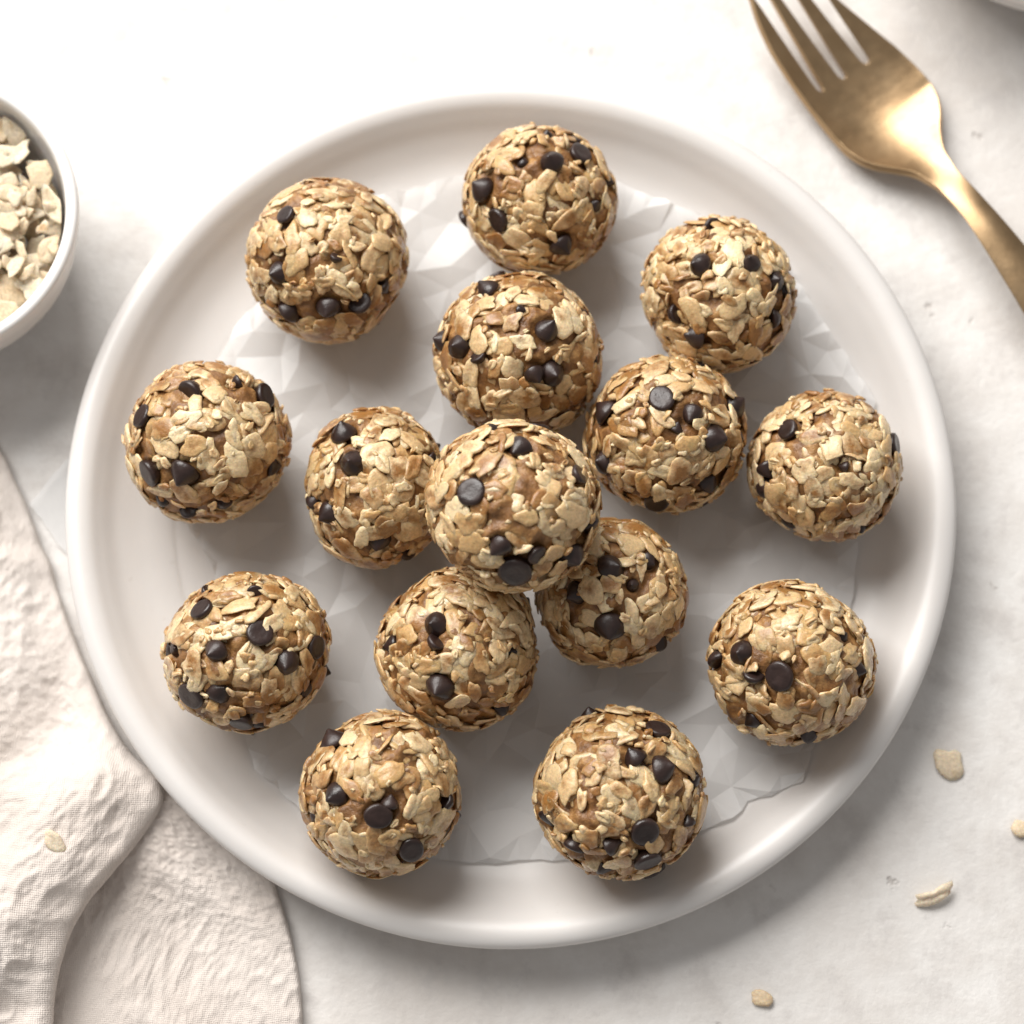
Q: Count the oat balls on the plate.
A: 15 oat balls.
